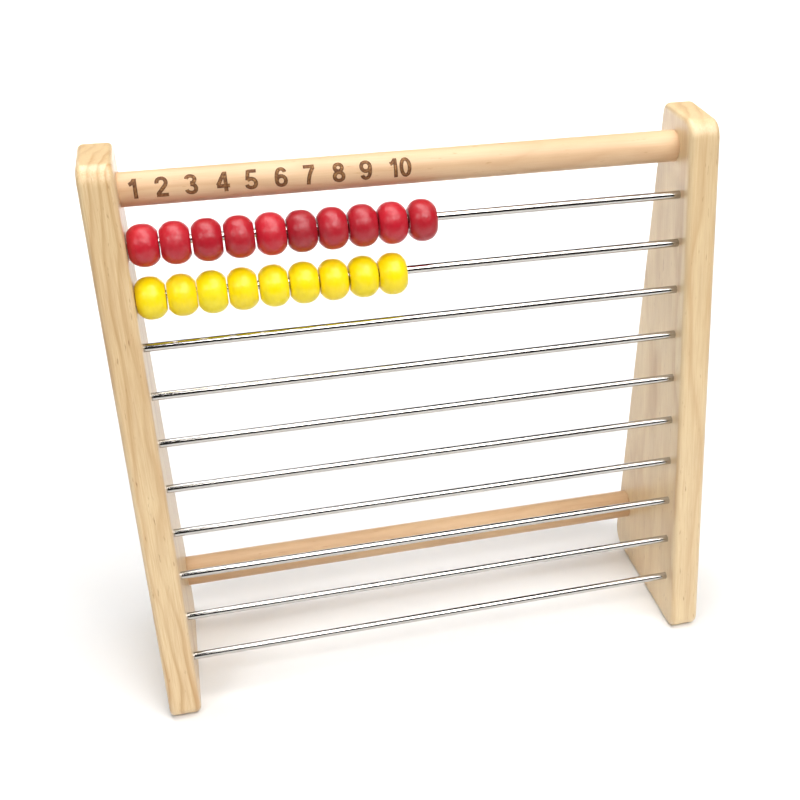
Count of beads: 19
